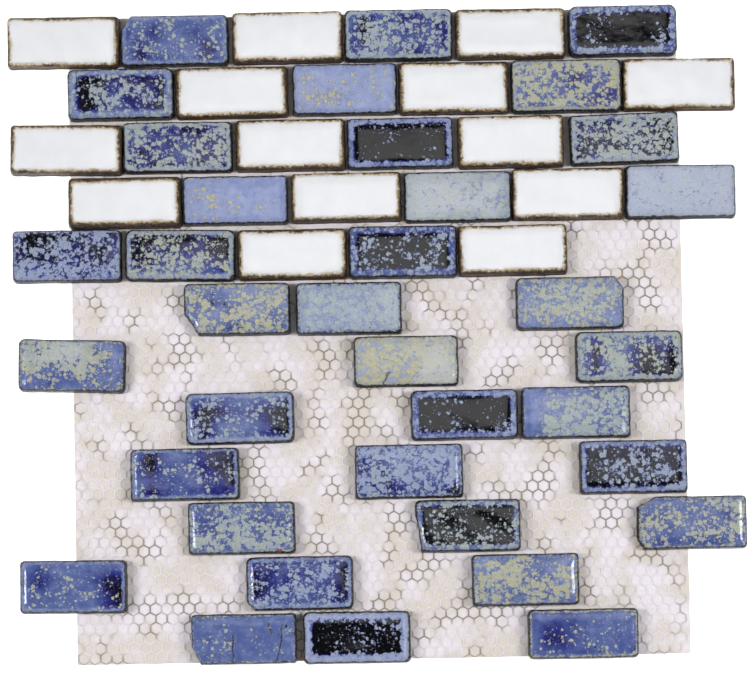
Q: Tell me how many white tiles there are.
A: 14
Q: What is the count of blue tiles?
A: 36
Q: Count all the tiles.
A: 50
